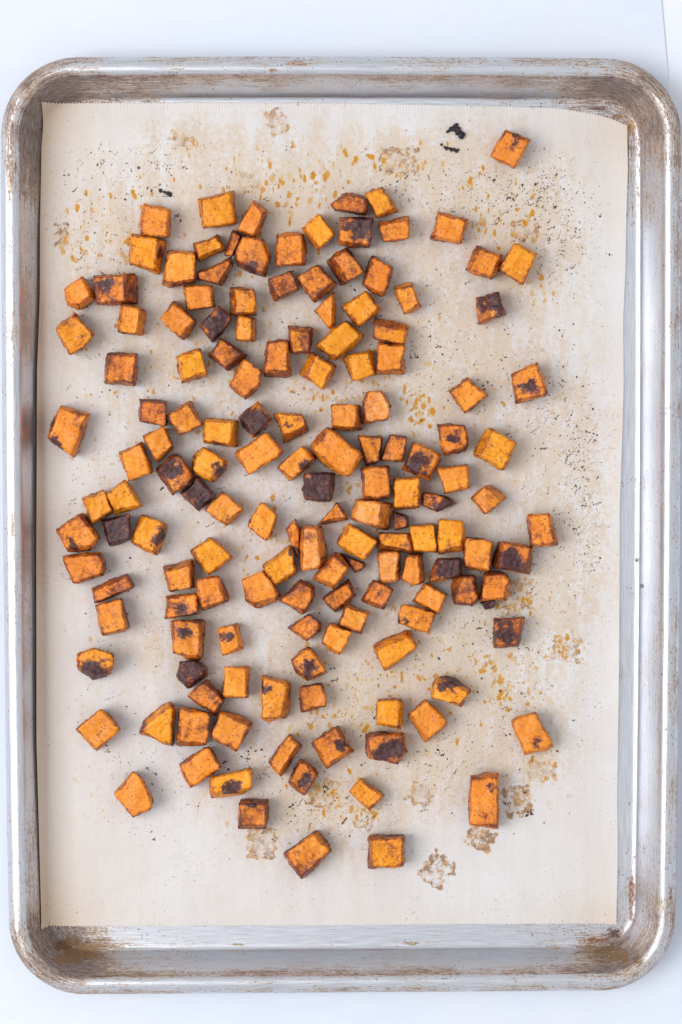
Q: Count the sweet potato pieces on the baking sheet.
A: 151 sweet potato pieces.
